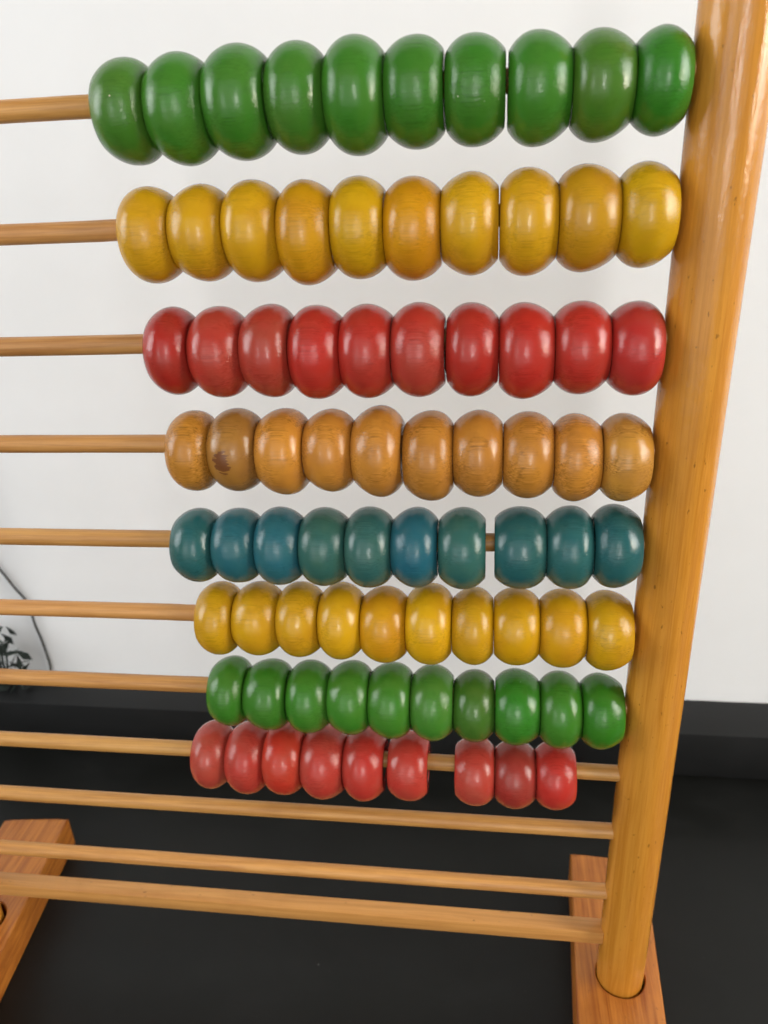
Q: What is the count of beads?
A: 79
